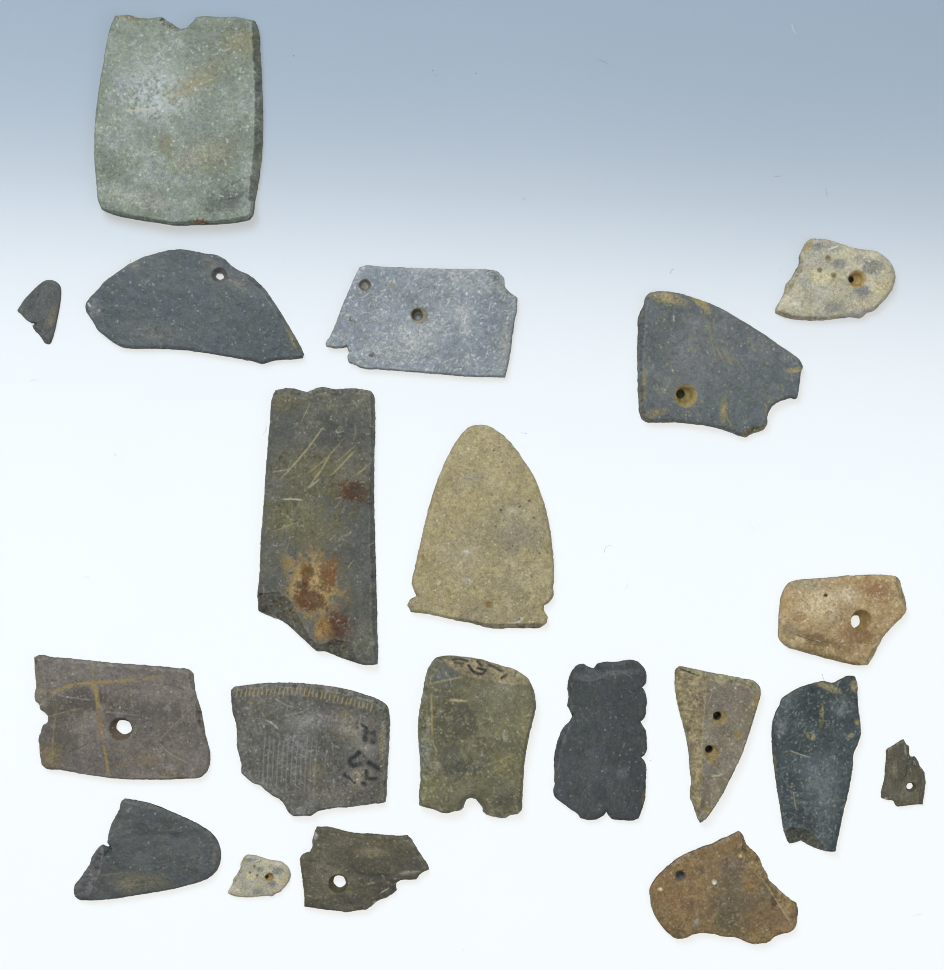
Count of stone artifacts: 20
